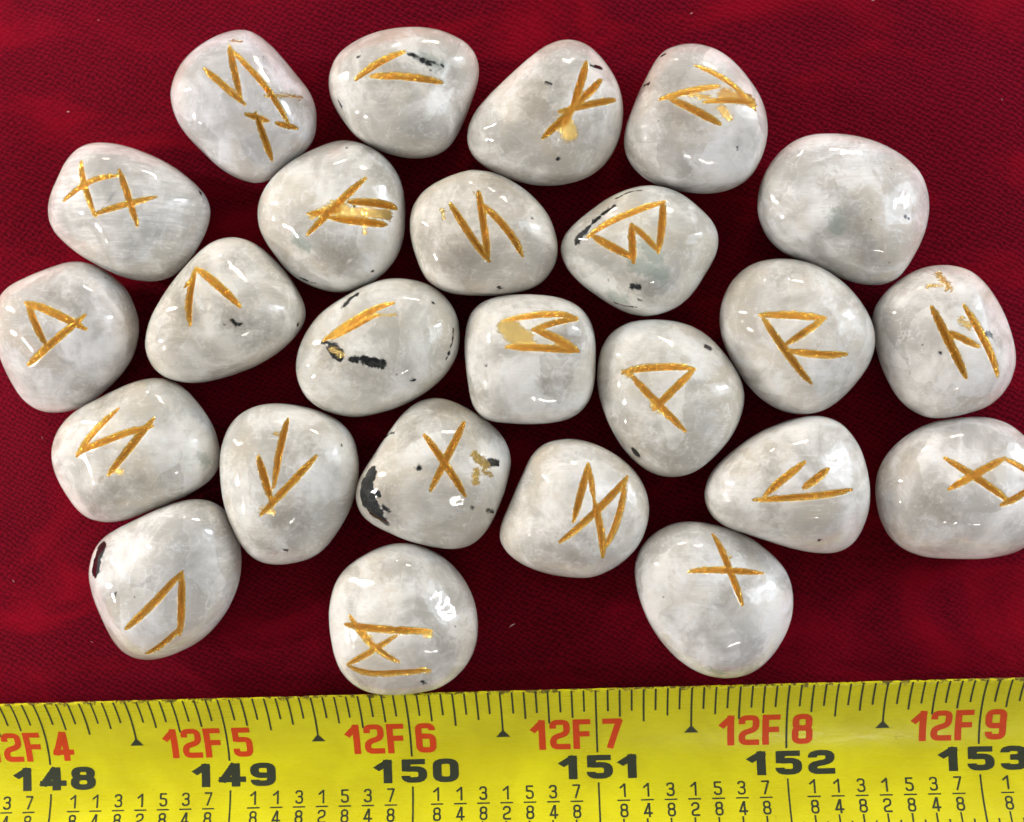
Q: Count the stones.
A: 25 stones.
